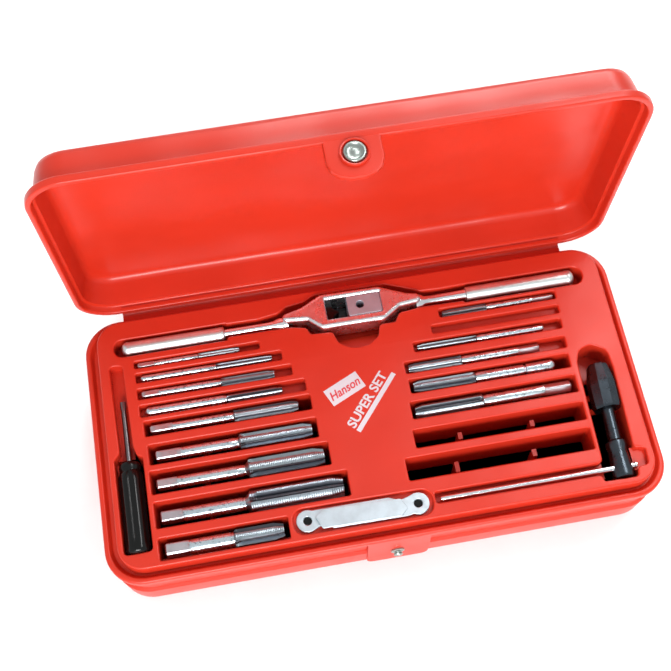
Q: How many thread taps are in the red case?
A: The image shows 14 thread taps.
